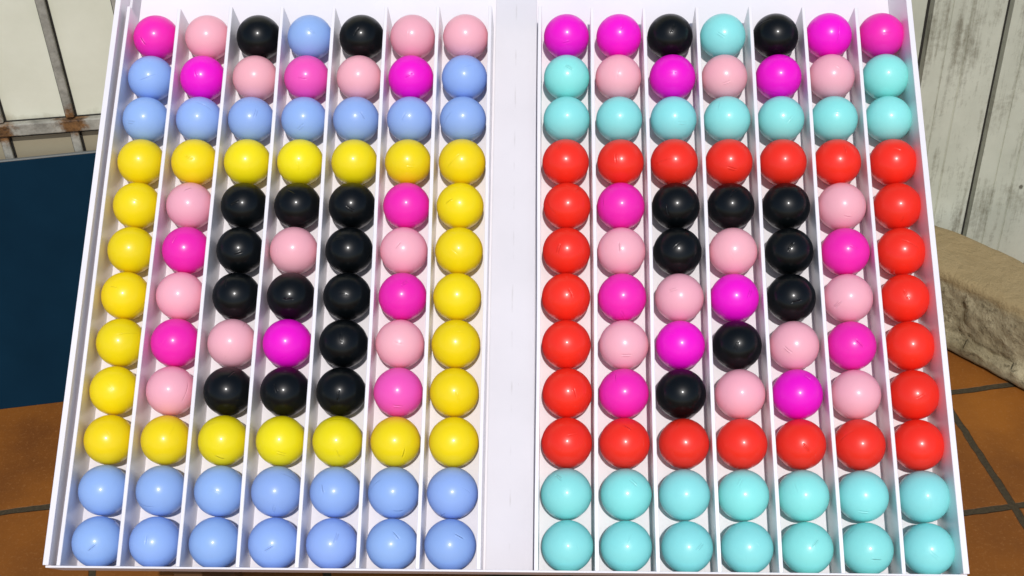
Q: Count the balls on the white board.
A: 168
